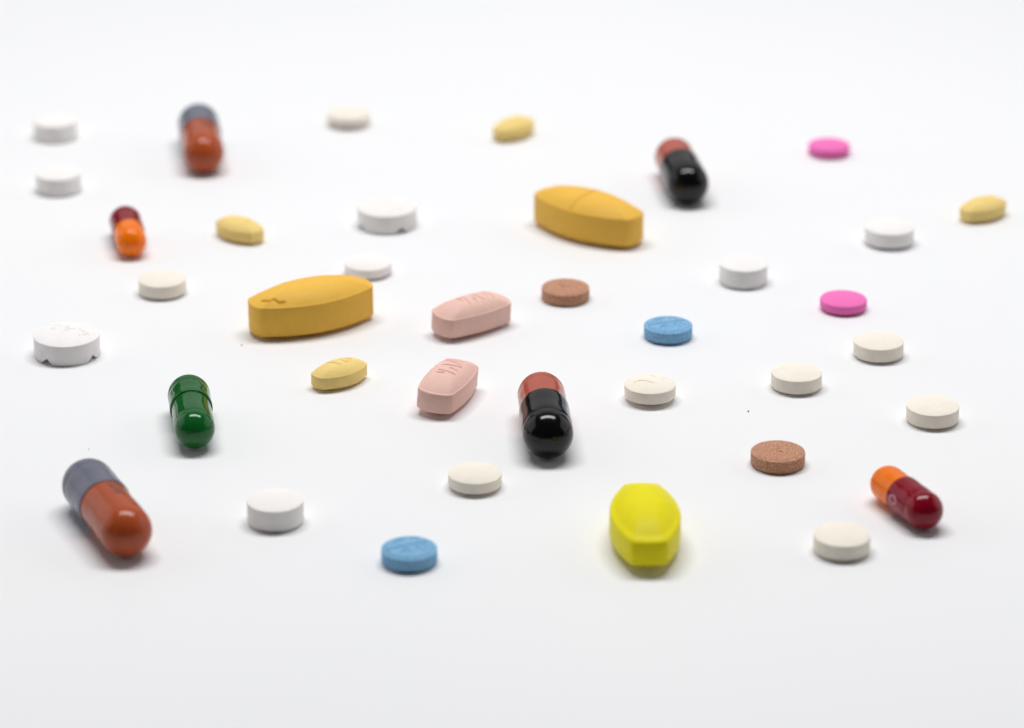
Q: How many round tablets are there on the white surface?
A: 22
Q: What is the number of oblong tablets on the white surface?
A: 9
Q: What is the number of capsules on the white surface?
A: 7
